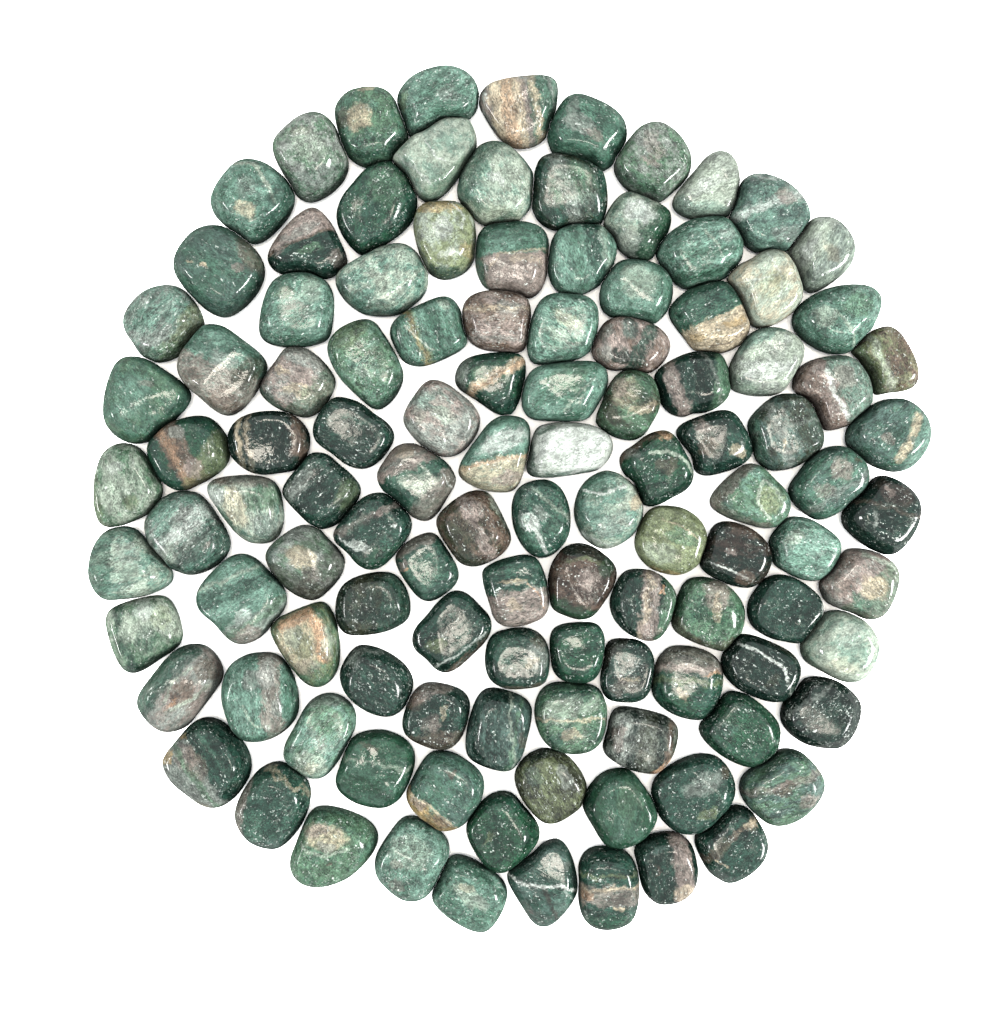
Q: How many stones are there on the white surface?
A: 114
